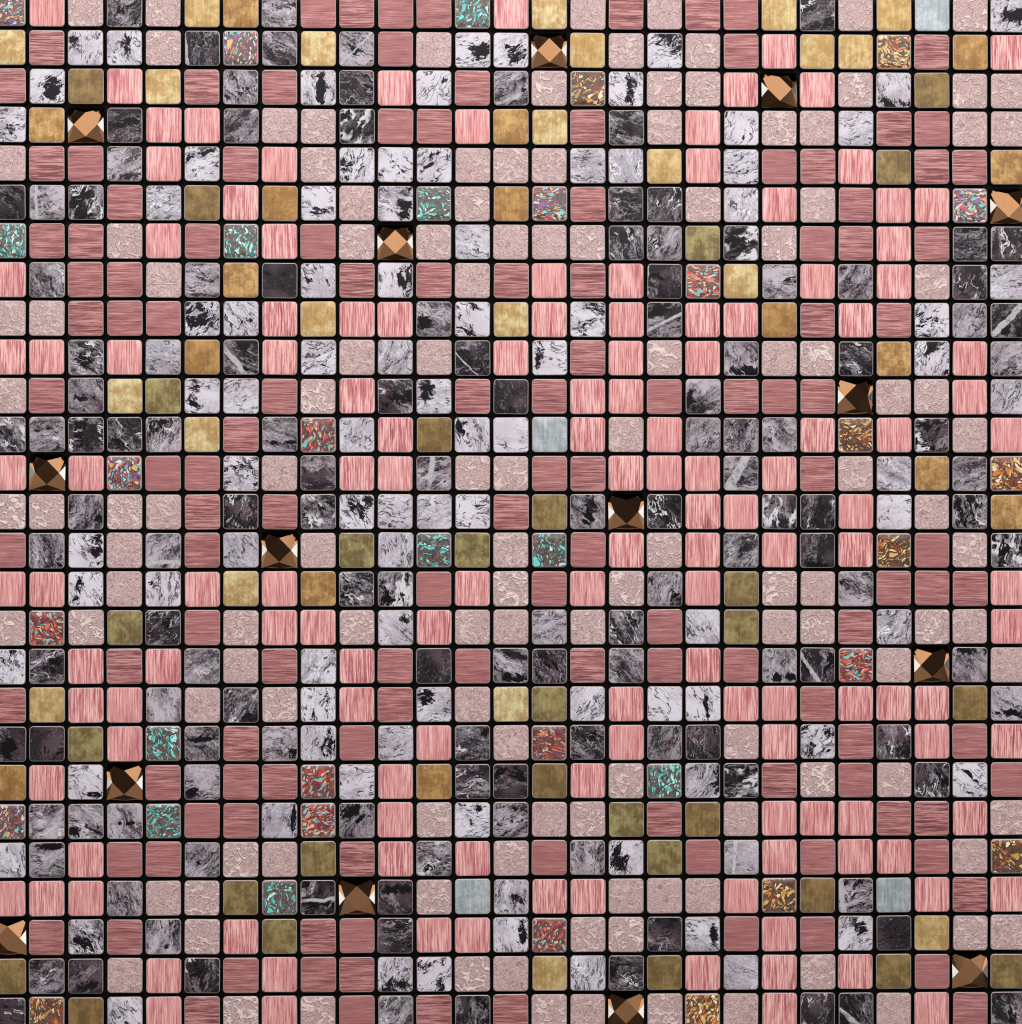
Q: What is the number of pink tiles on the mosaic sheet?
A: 135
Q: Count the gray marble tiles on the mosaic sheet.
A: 132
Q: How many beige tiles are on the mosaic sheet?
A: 127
